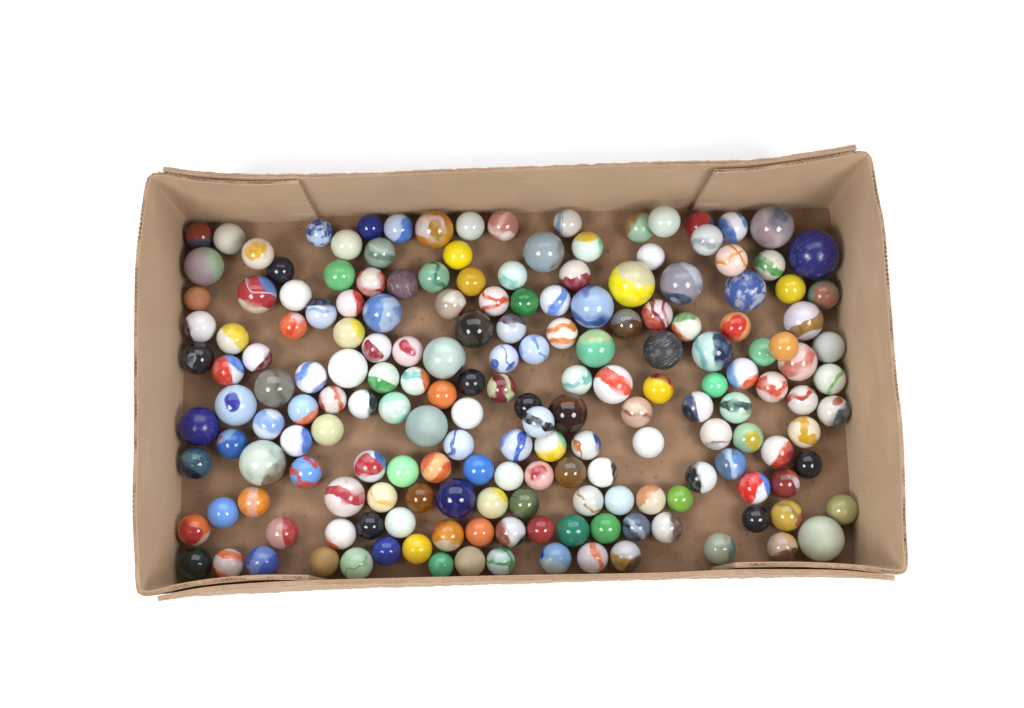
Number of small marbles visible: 152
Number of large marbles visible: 29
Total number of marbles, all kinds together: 181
